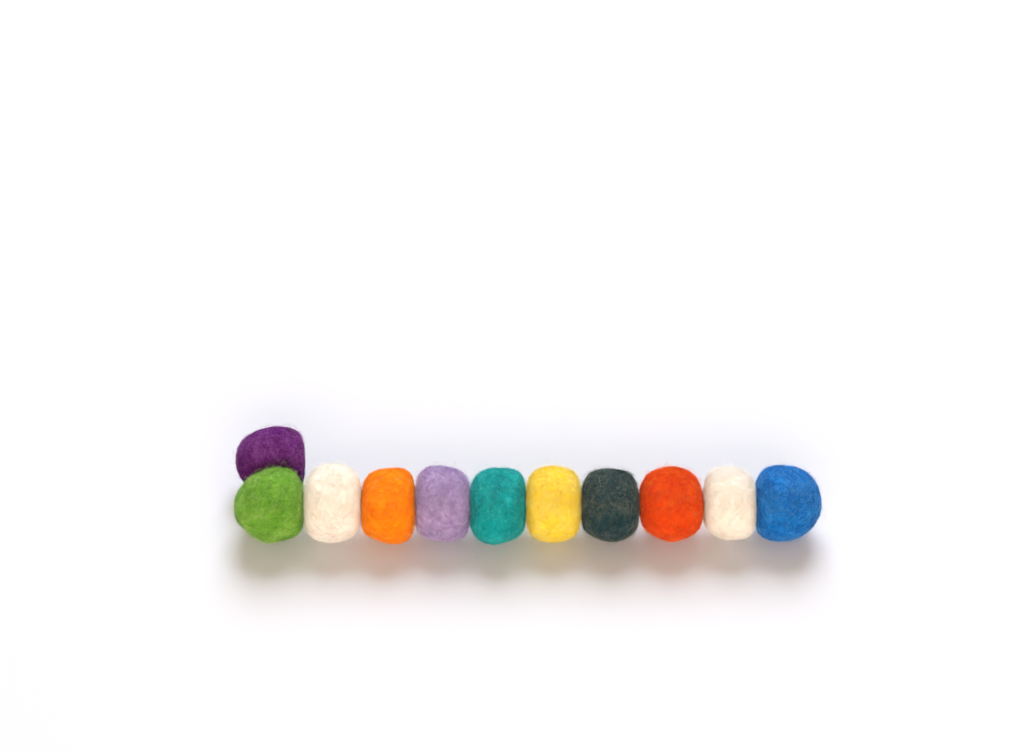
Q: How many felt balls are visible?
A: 11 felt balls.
